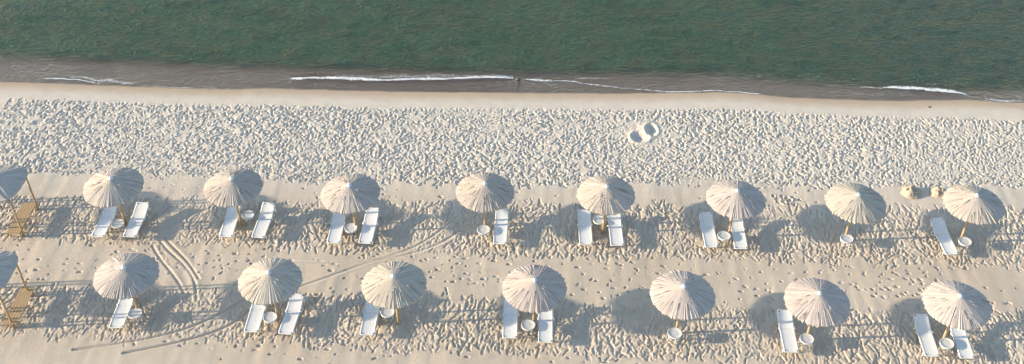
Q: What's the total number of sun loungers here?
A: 21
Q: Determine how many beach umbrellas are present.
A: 15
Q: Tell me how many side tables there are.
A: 15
